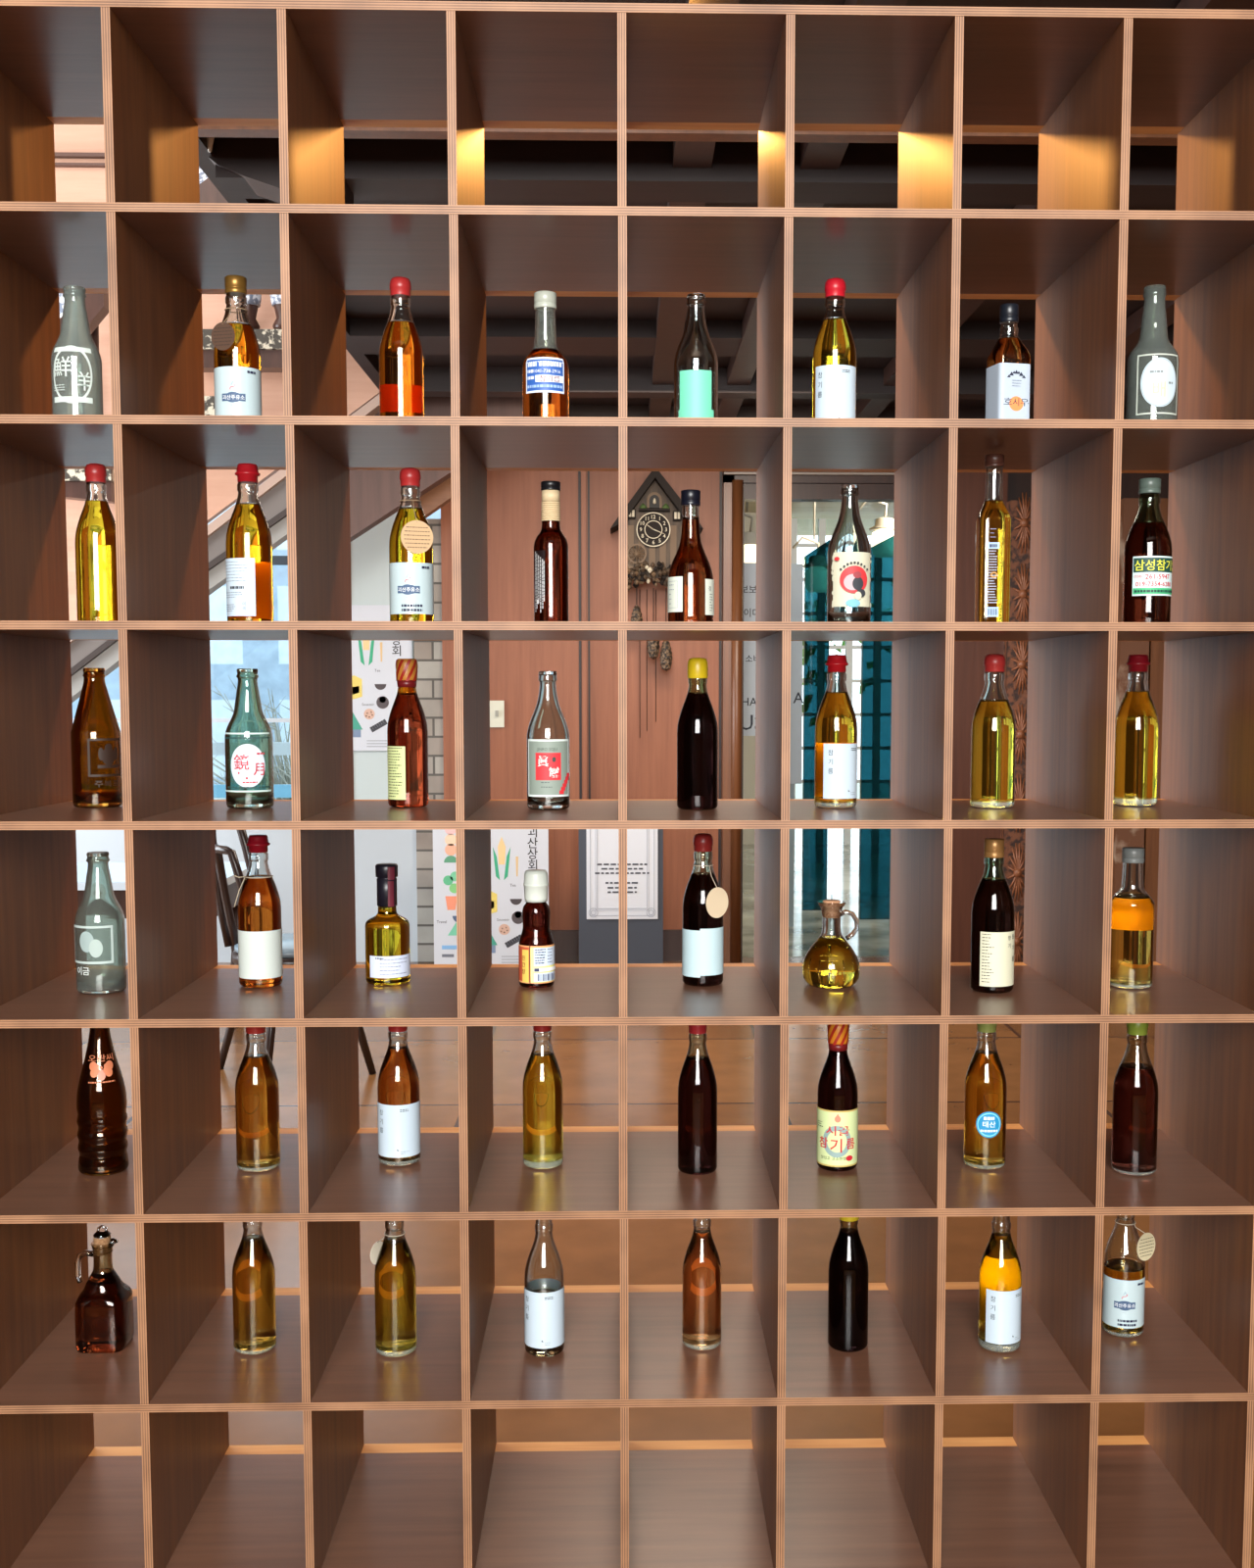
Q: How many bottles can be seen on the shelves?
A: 48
